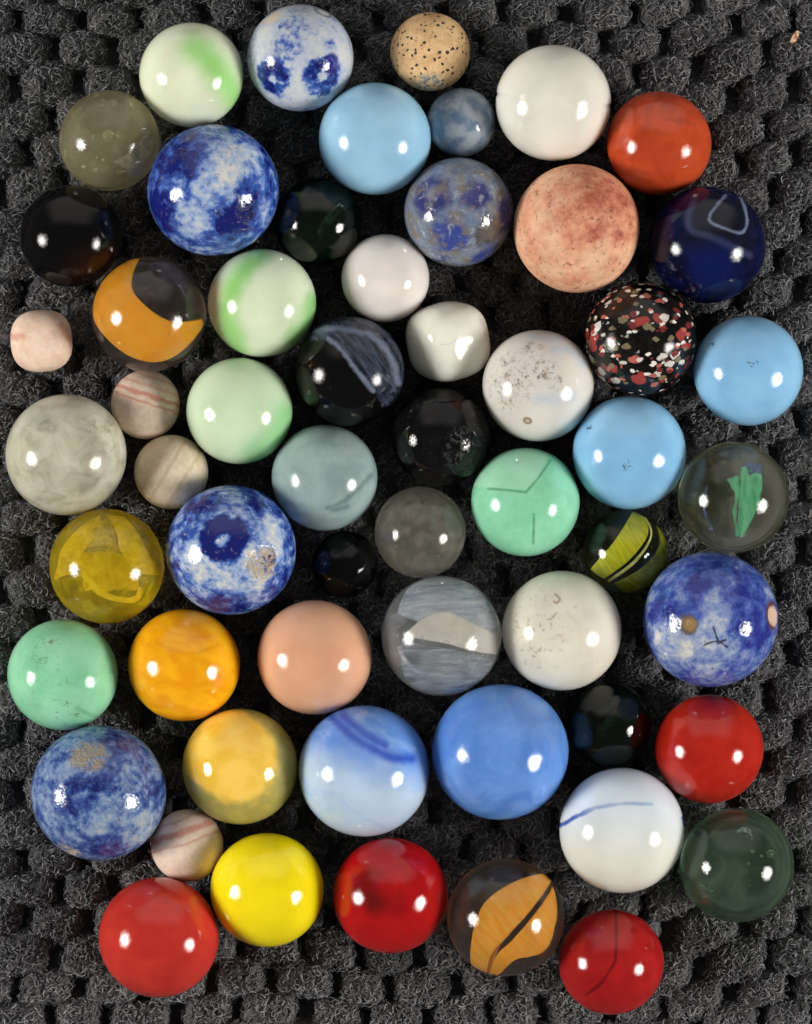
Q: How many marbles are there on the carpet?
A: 57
